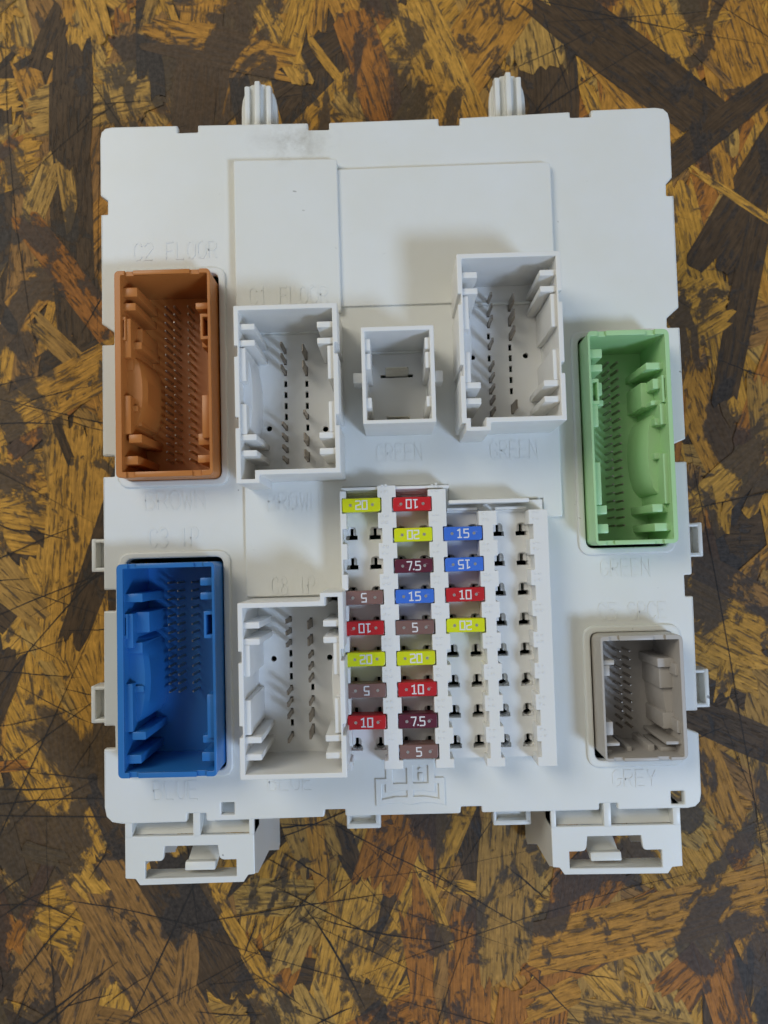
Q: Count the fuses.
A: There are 19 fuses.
